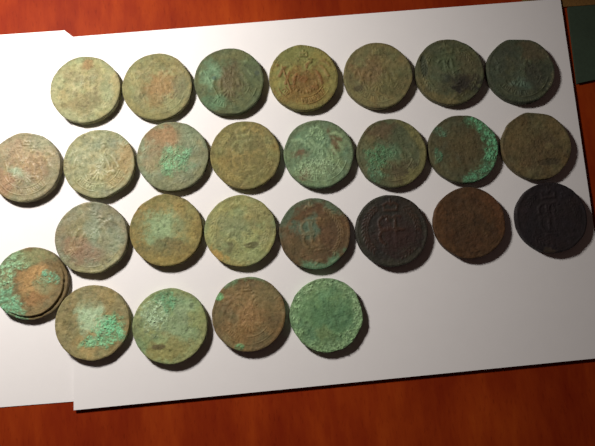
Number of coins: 27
